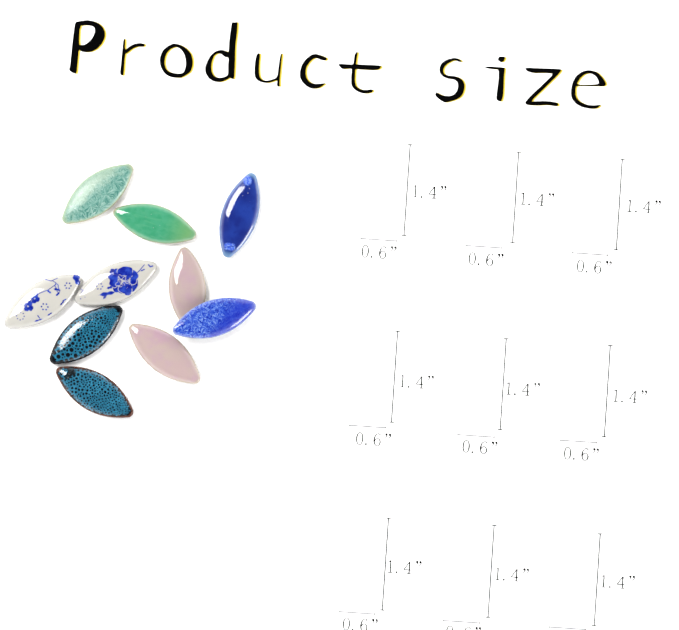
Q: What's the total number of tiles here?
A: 10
